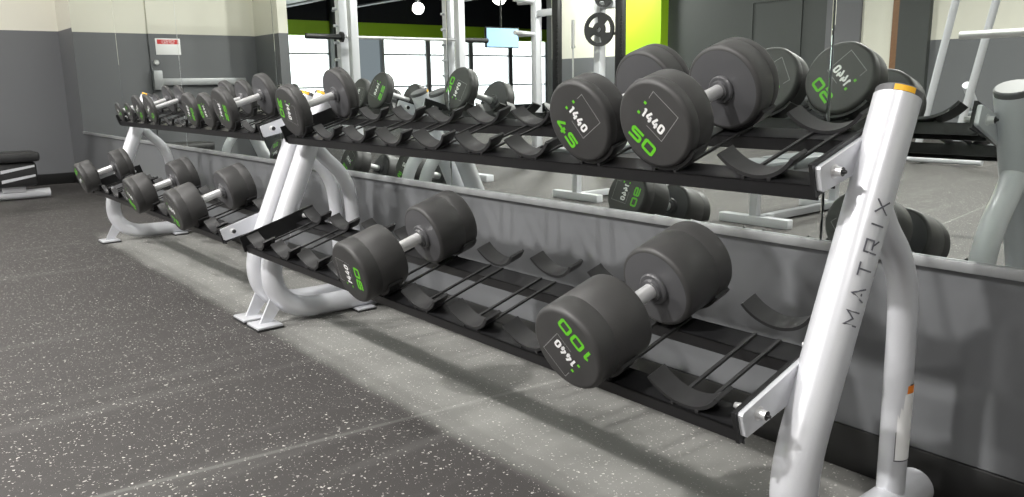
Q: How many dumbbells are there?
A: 15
